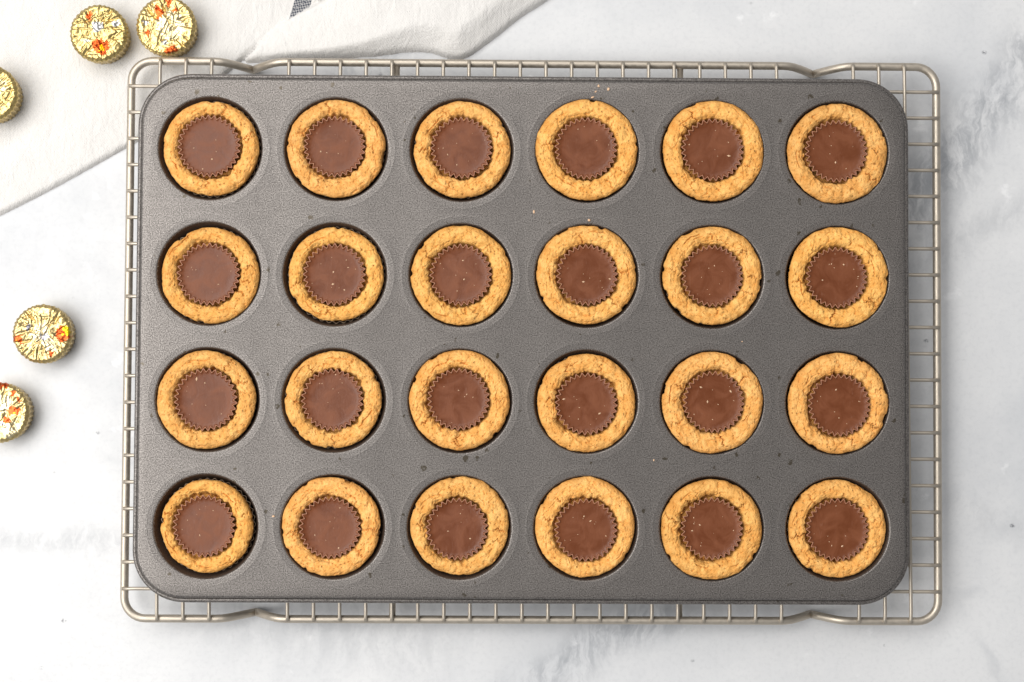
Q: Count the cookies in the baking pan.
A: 24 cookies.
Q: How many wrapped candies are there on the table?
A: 5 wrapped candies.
